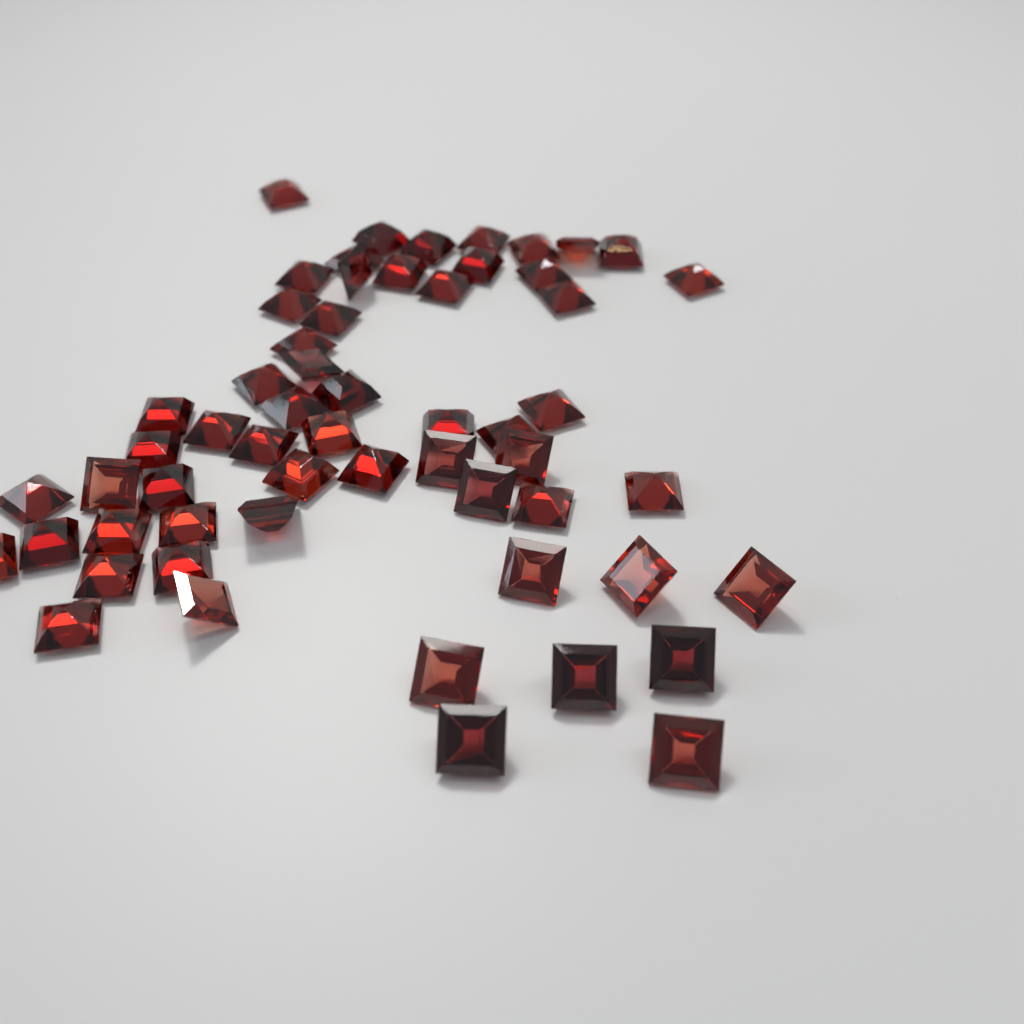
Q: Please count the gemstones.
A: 58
